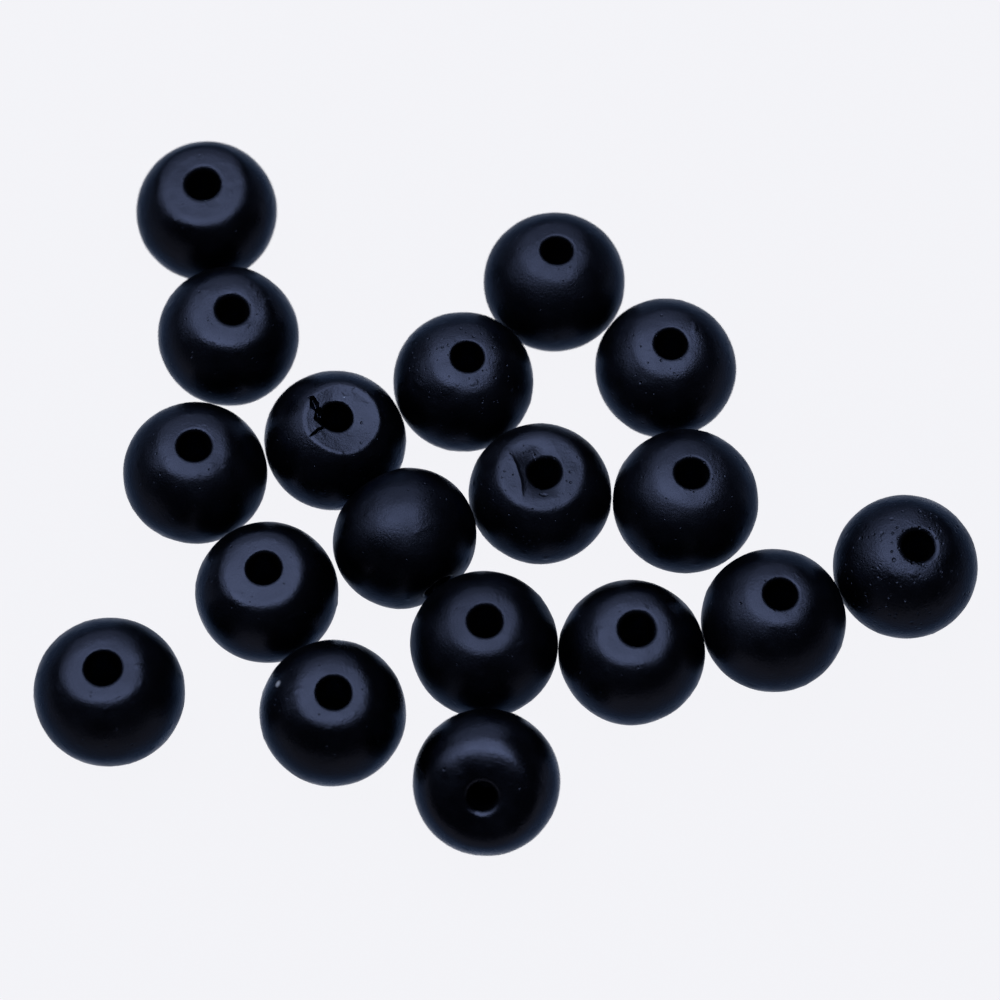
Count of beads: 18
